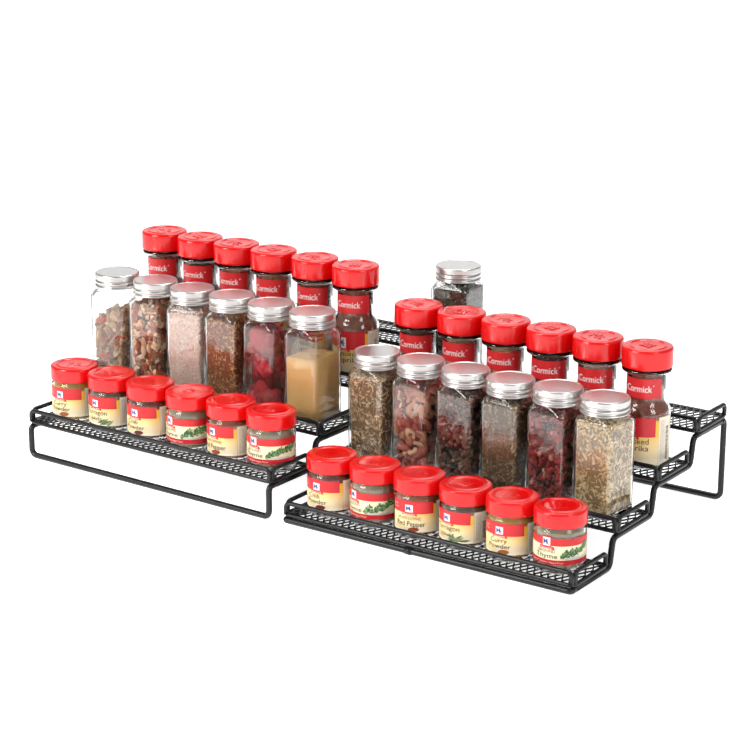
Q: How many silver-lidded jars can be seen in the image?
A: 13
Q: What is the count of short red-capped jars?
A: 12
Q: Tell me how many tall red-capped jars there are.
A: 12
